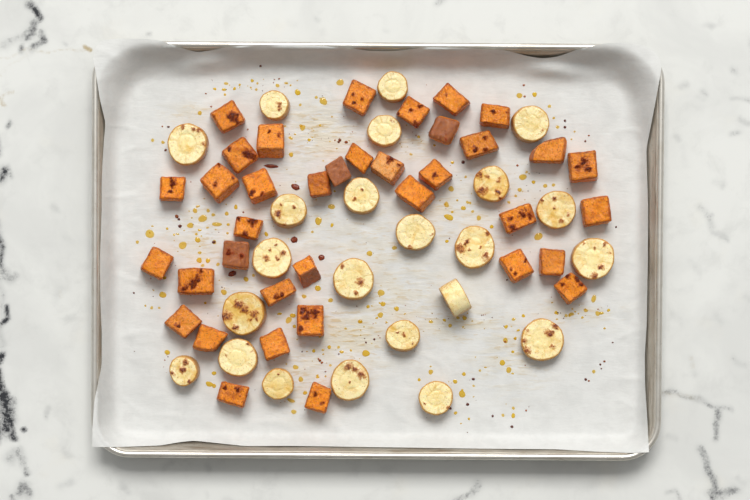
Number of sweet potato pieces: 37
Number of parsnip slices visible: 23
